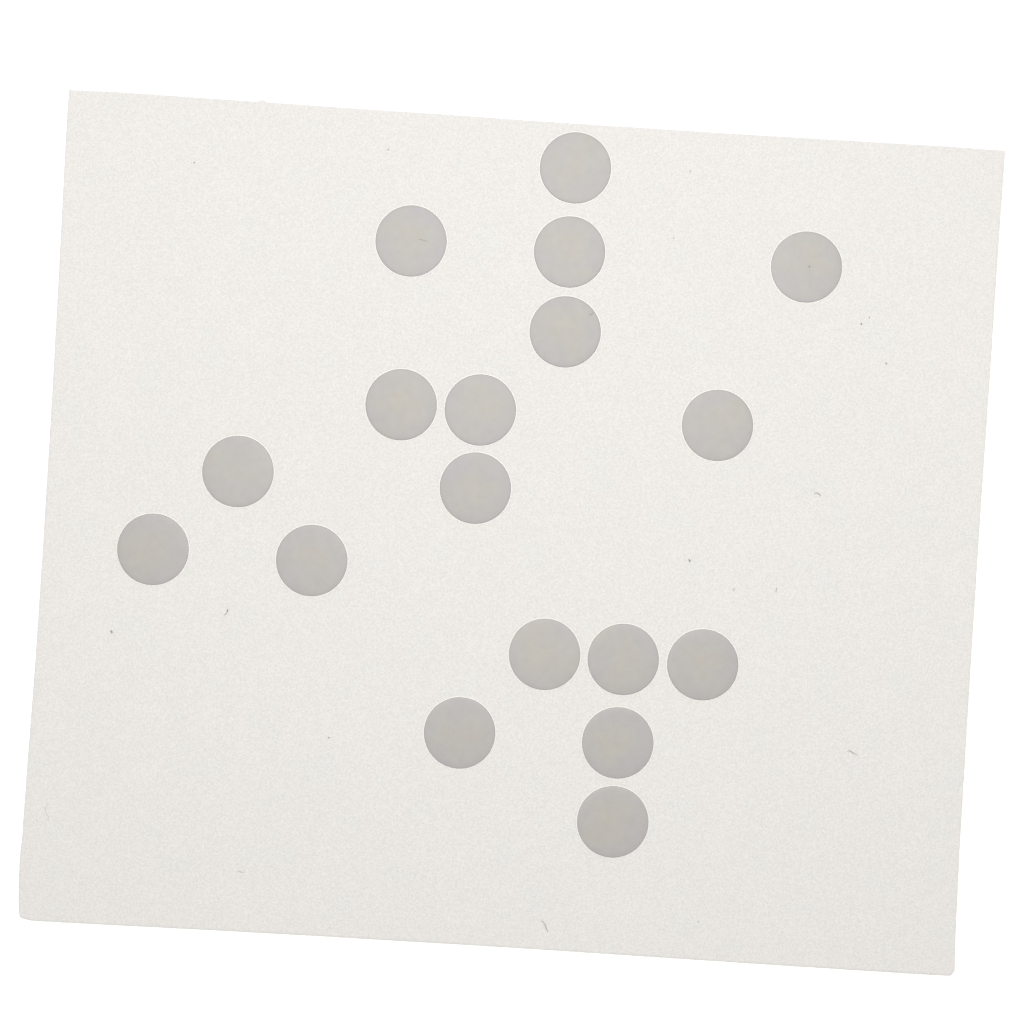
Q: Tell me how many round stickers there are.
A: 18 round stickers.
